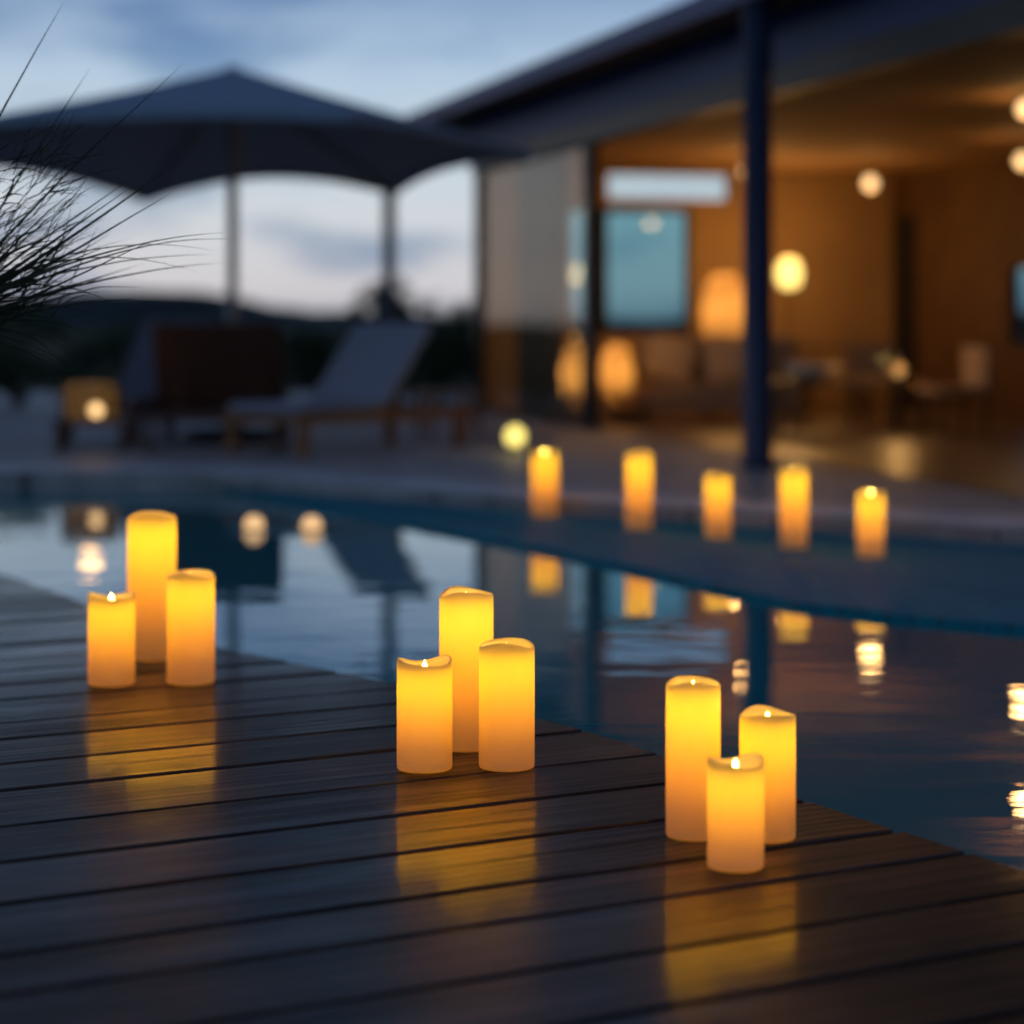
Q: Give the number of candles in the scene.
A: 14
